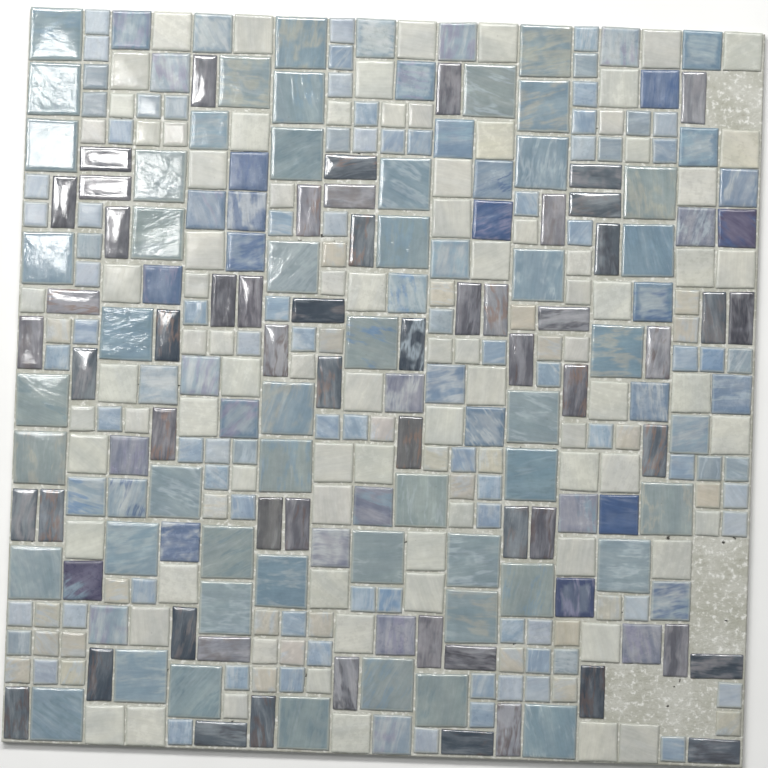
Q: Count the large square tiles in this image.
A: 49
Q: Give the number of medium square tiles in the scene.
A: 102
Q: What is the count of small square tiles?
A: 147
